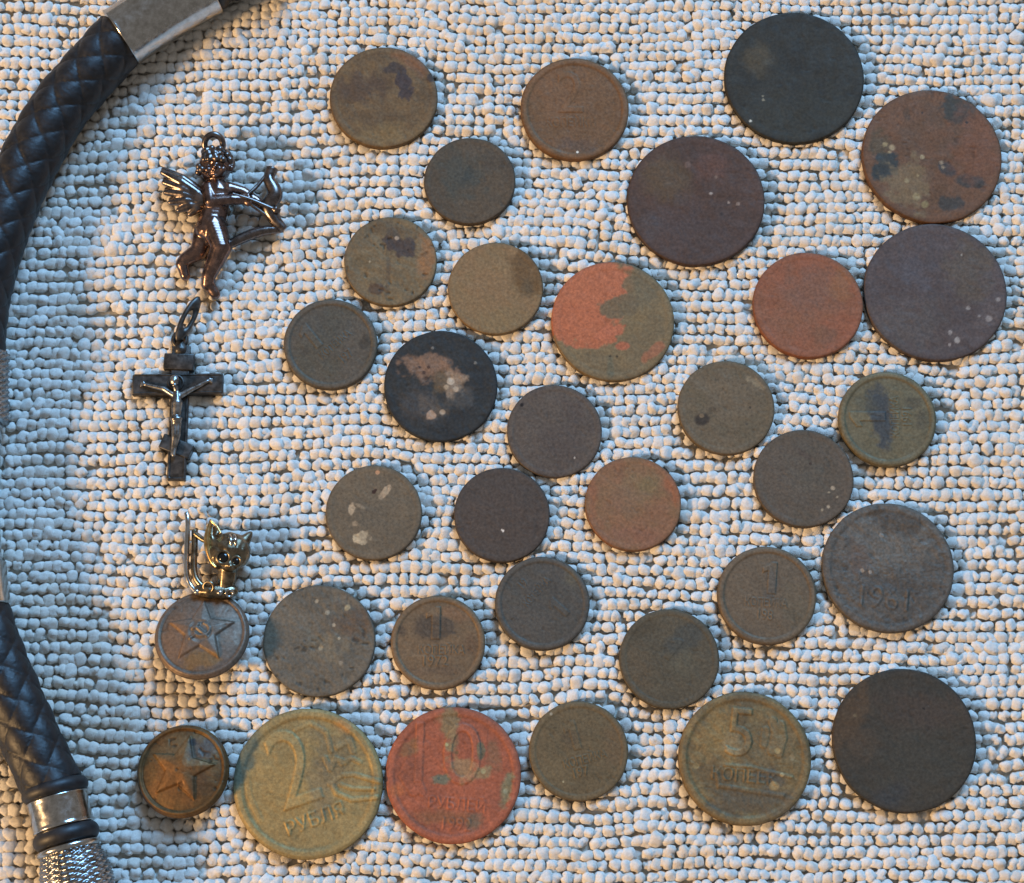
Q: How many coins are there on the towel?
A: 31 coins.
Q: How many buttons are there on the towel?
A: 2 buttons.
